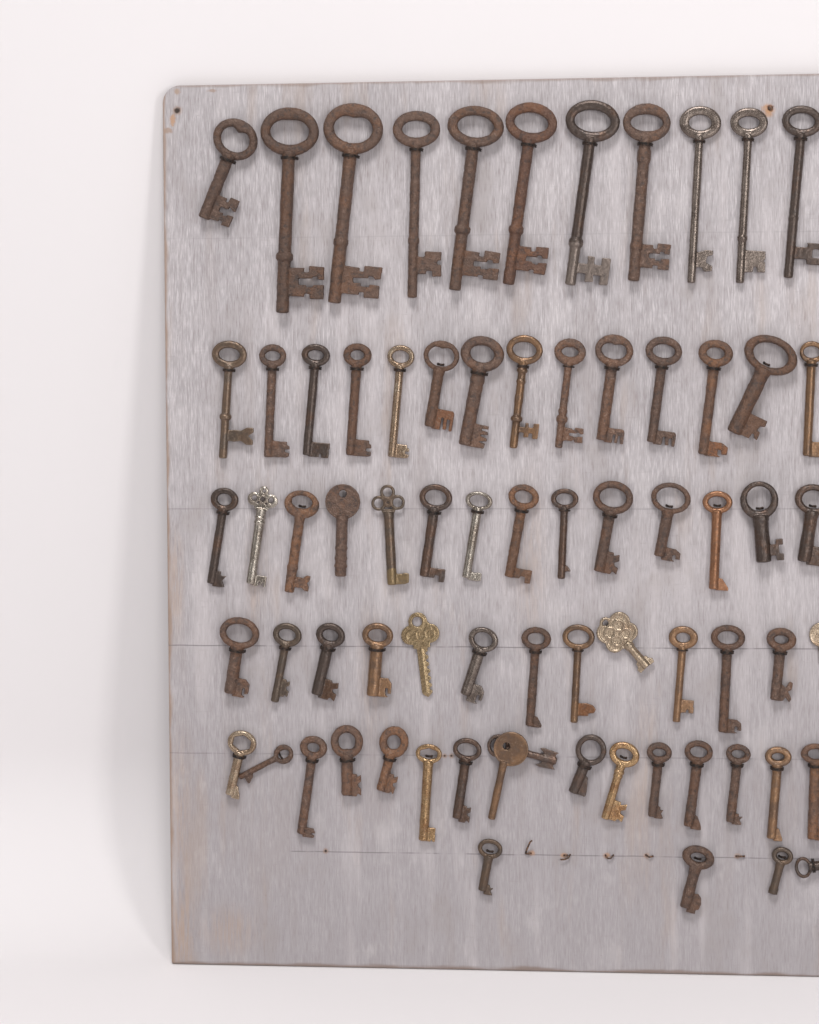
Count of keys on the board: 72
